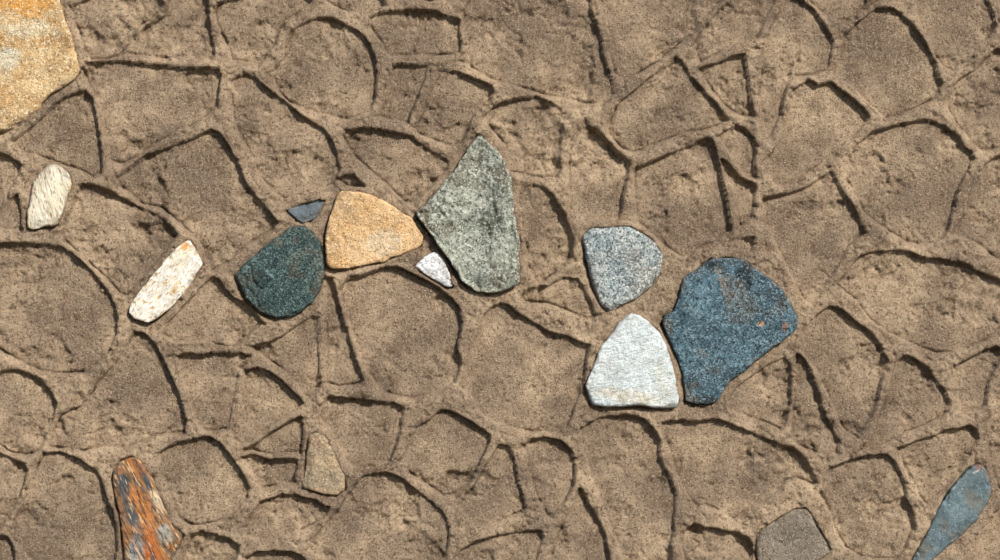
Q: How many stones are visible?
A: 15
